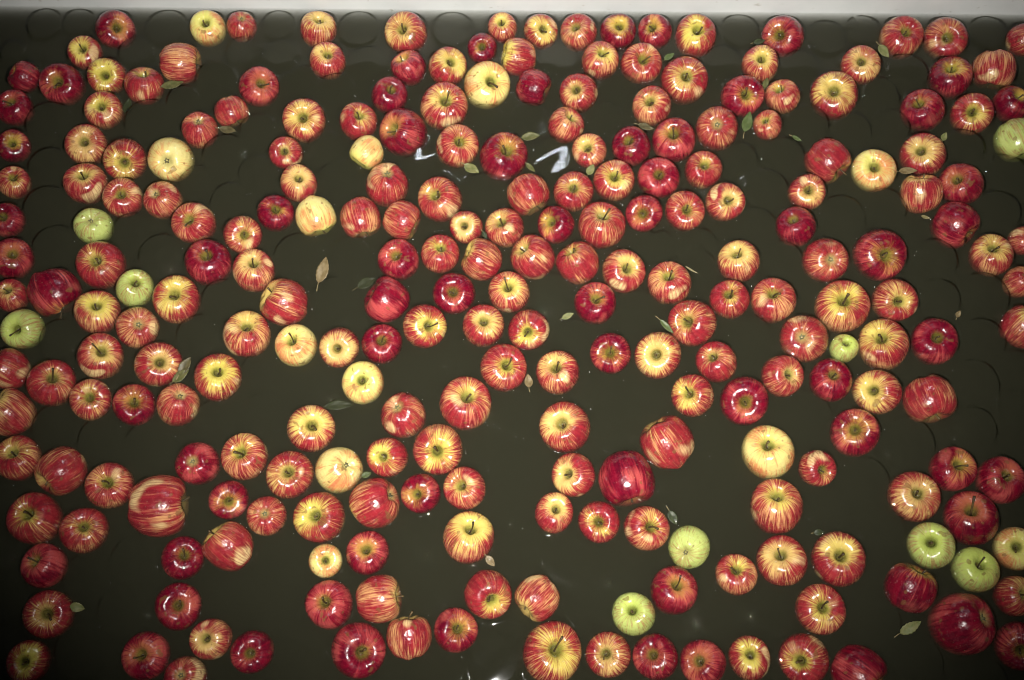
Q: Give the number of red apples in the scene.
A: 67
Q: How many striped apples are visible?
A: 159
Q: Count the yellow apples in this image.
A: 12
